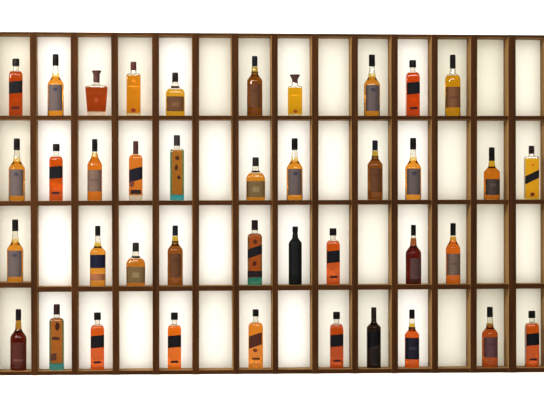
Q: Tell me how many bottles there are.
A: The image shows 40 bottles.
